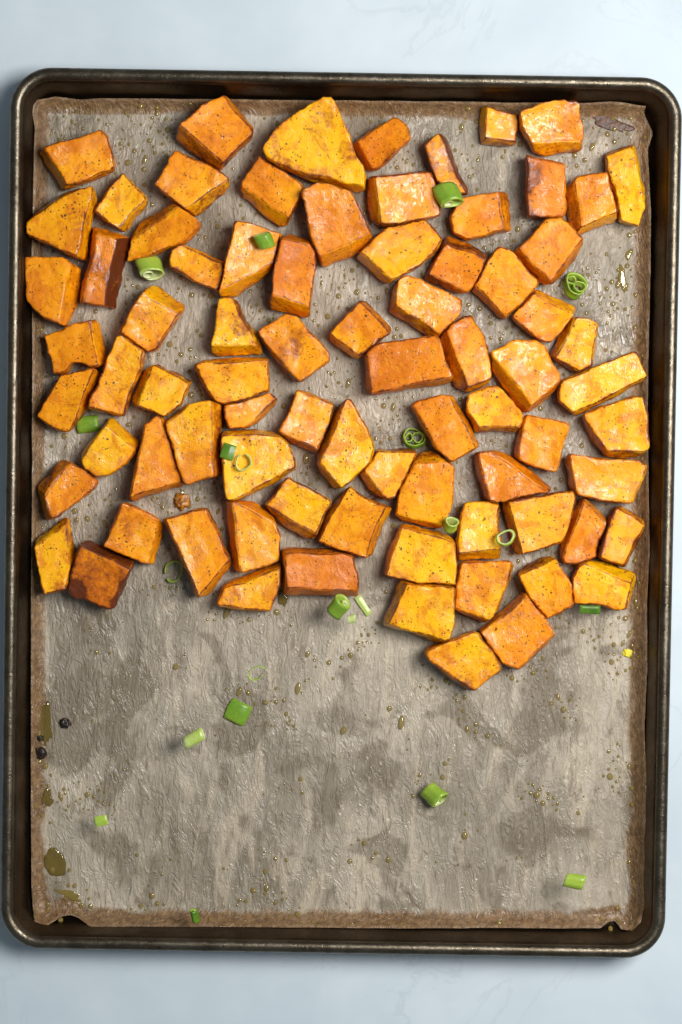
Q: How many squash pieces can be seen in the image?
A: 79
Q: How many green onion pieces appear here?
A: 22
